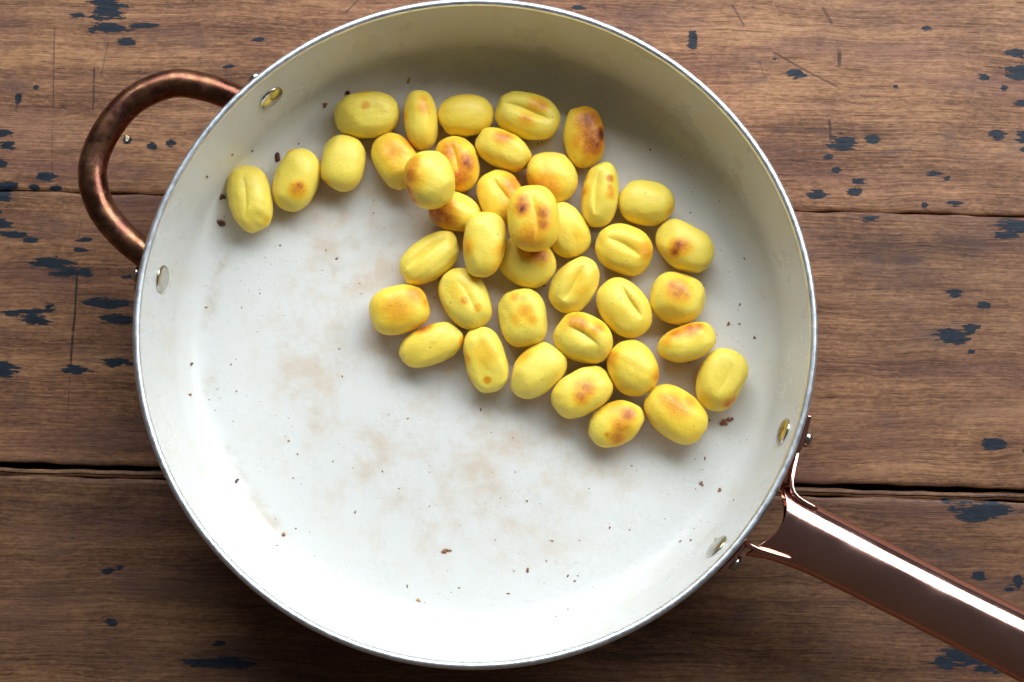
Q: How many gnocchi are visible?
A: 40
